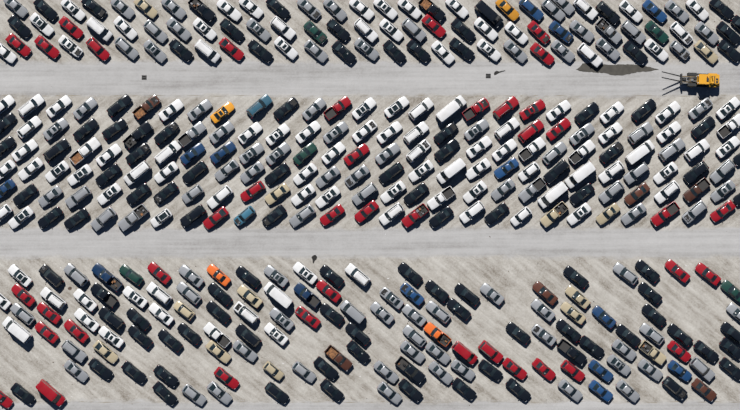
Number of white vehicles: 110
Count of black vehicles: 104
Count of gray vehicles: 95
